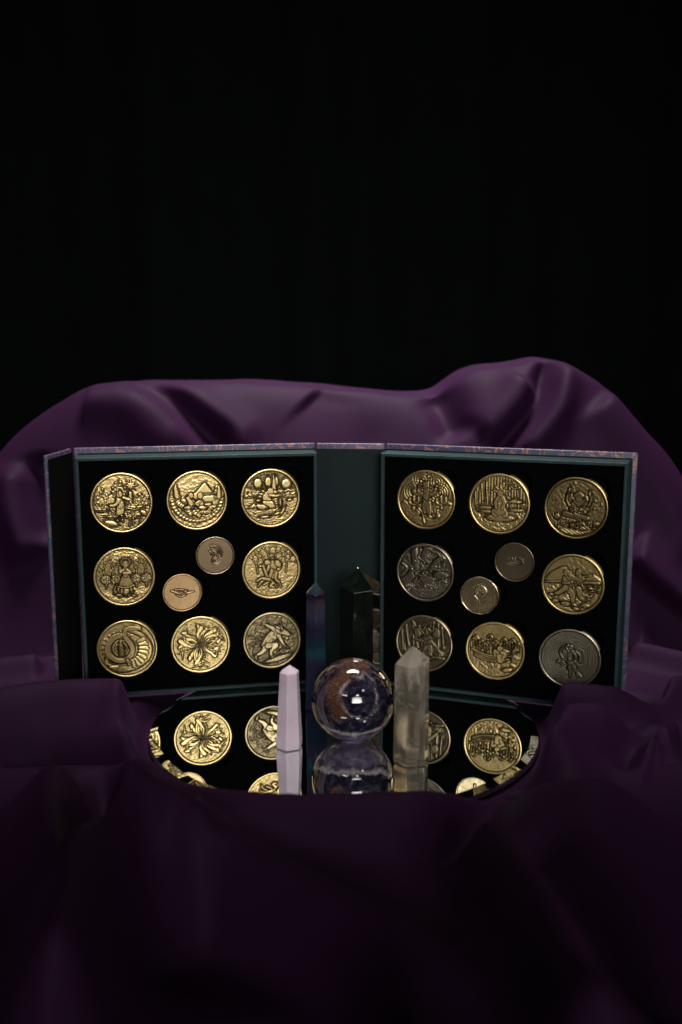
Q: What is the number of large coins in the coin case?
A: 16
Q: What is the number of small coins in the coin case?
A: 4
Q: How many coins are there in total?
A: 20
